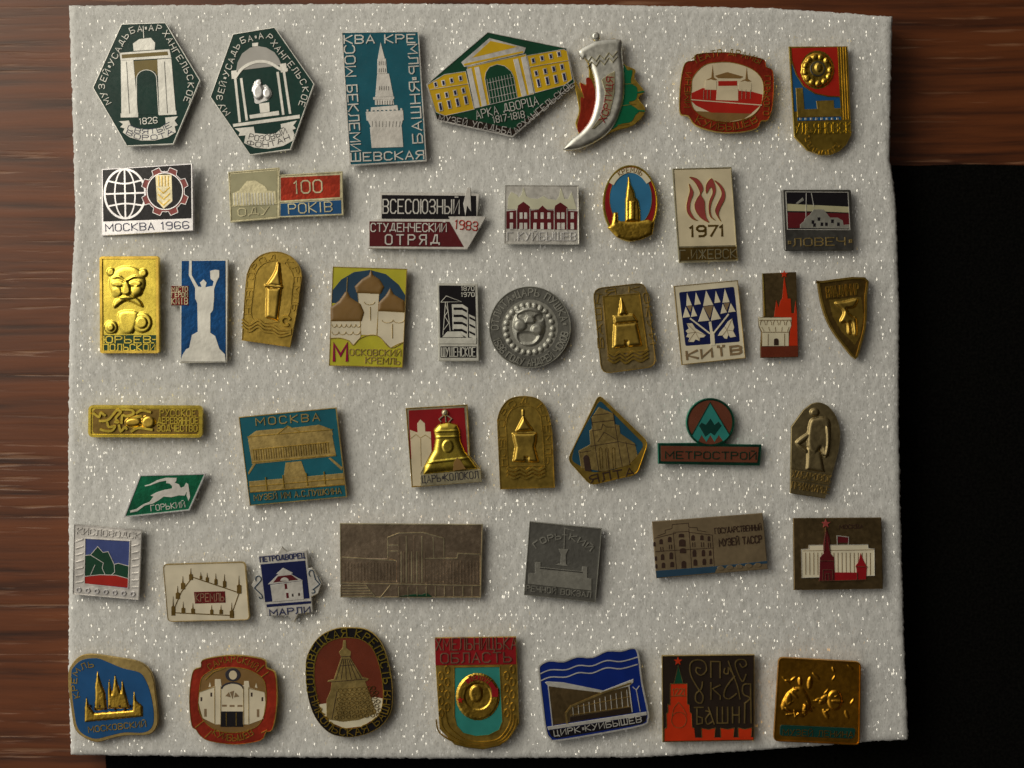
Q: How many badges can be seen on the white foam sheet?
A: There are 46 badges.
